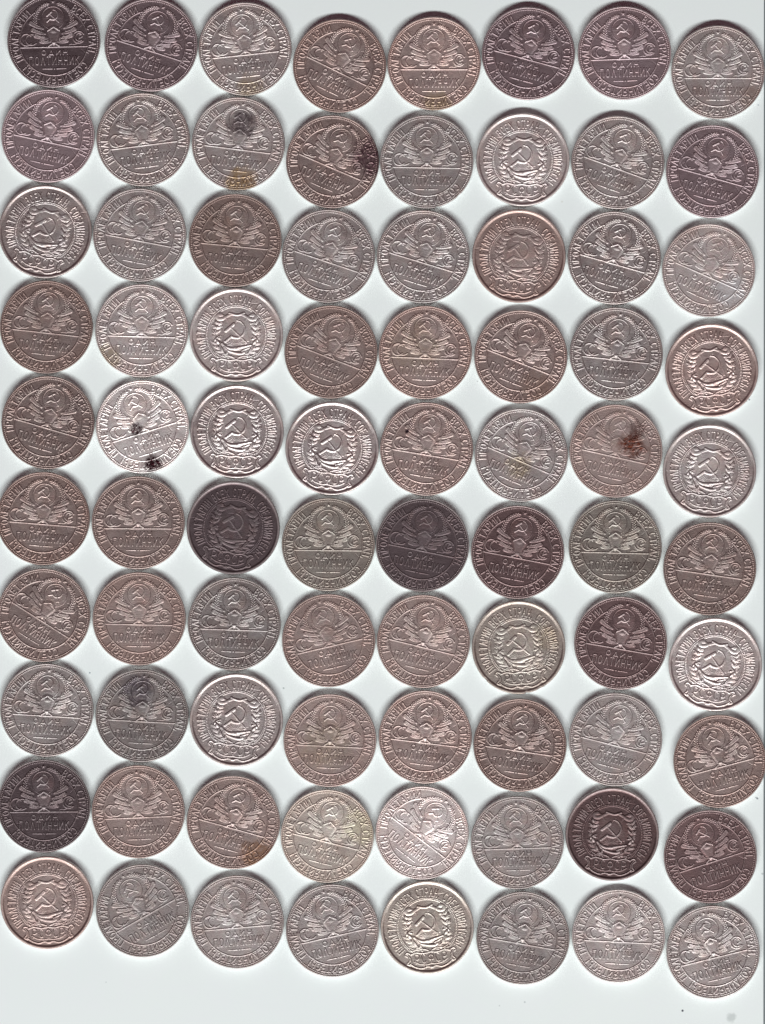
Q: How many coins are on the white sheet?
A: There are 80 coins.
